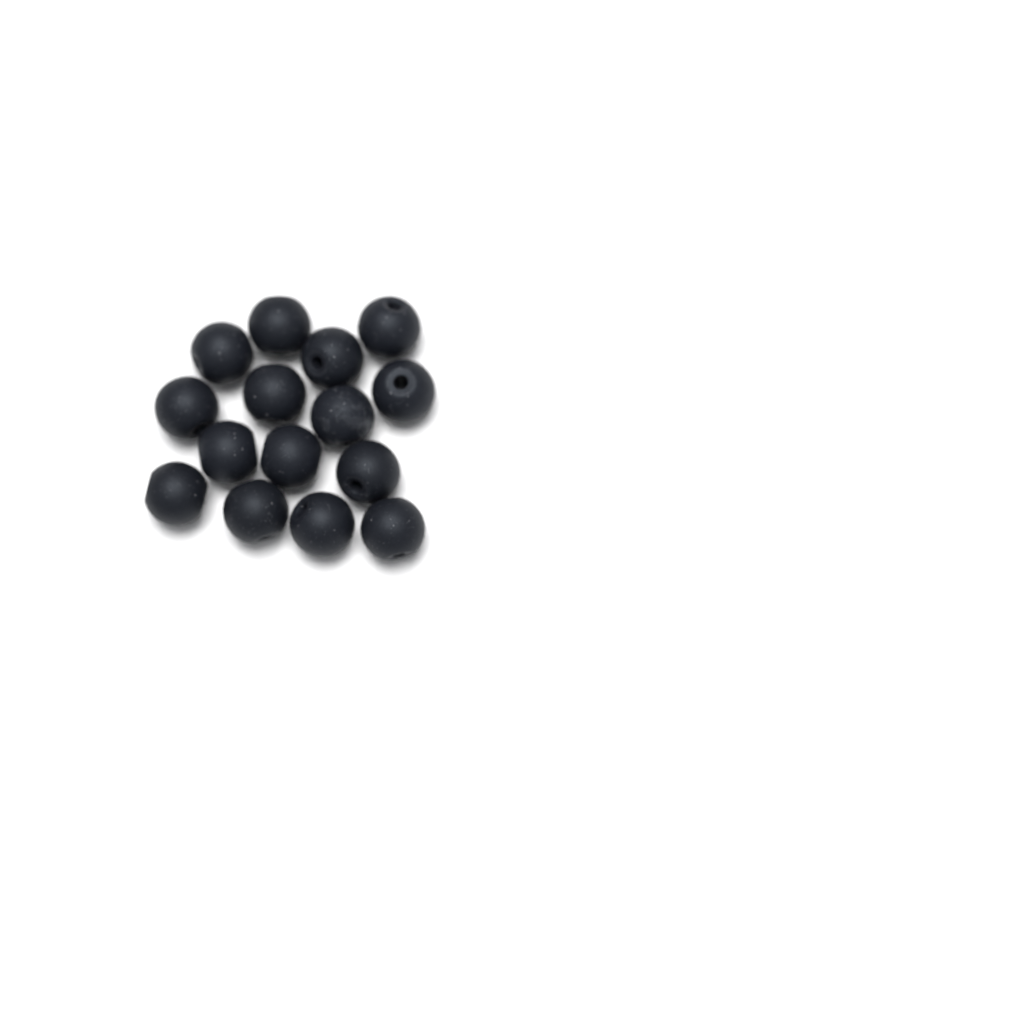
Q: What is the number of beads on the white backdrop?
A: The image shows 15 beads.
